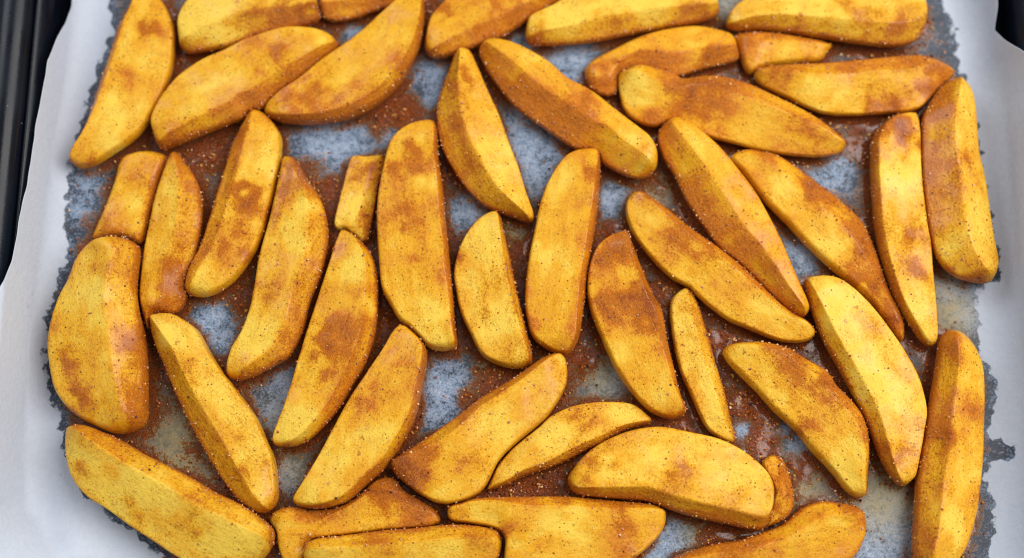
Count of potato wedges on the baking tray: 45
